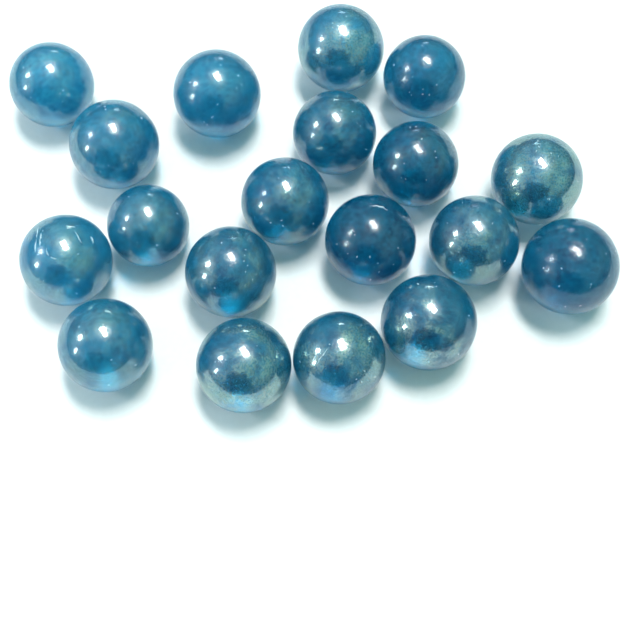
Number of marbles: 19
